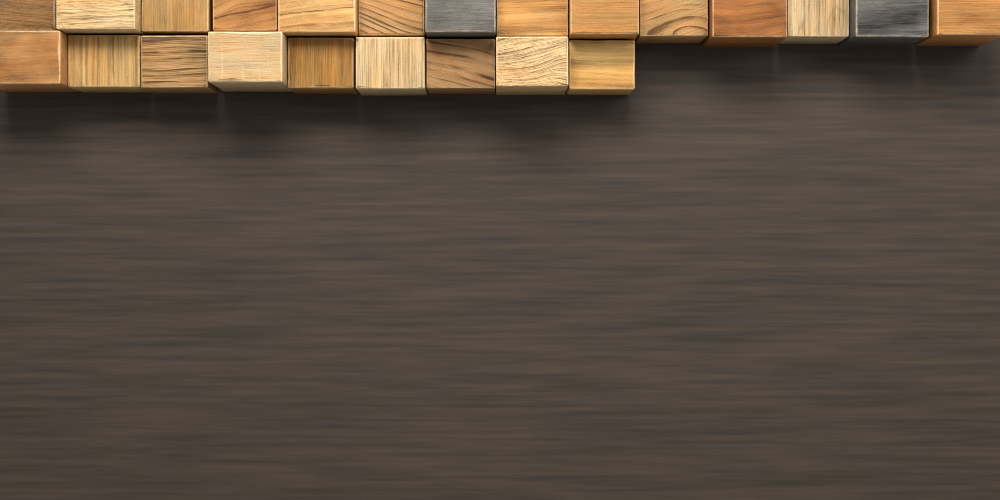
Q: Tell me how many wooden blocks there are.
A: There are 23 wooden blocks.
